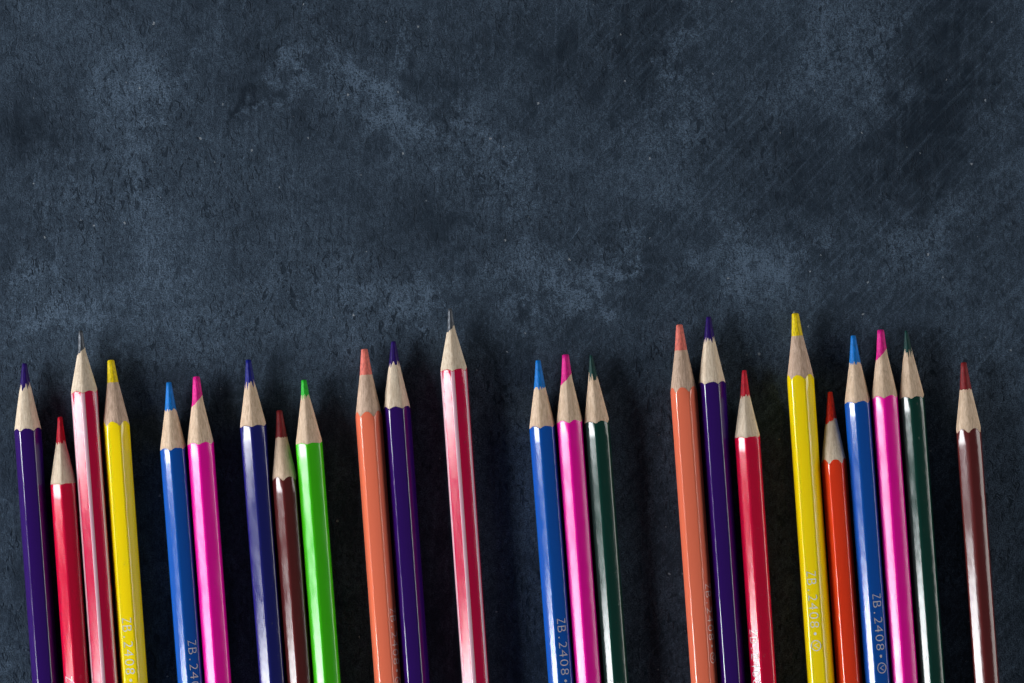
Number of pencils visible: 24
